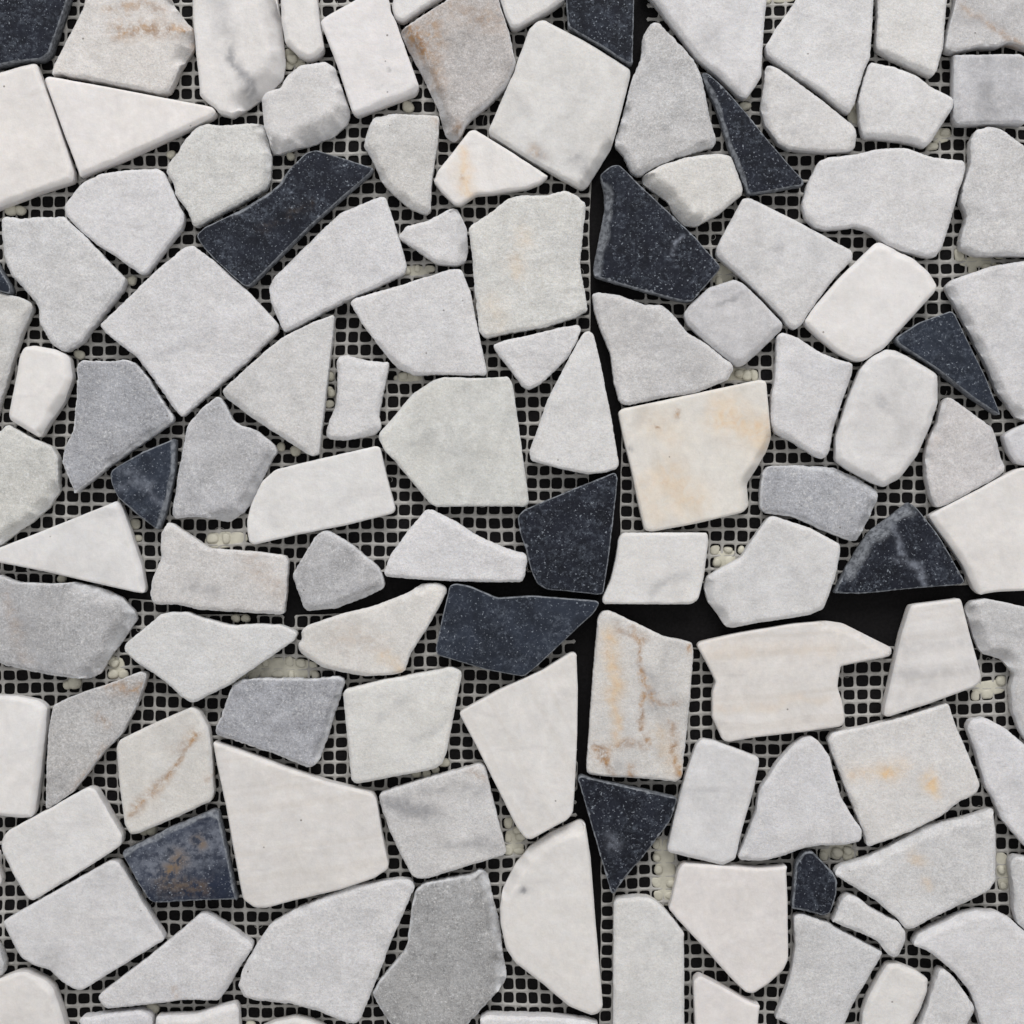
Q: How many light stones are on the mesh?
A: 103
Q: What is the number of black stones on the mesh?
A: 14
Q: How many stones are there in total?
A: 117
